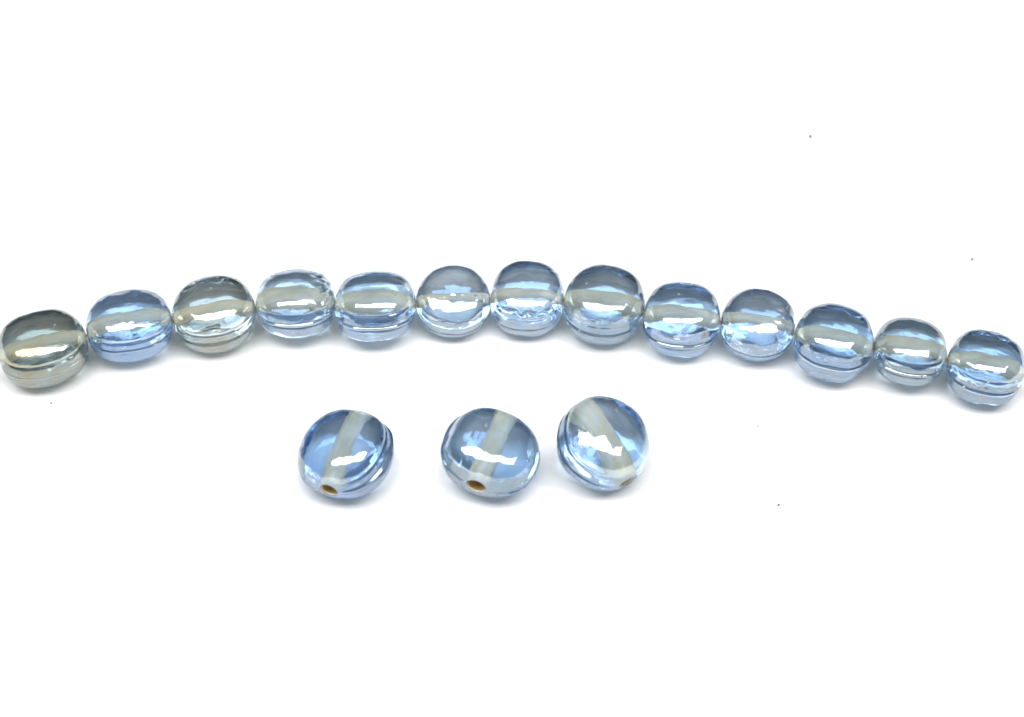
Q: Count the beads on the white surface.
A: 16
